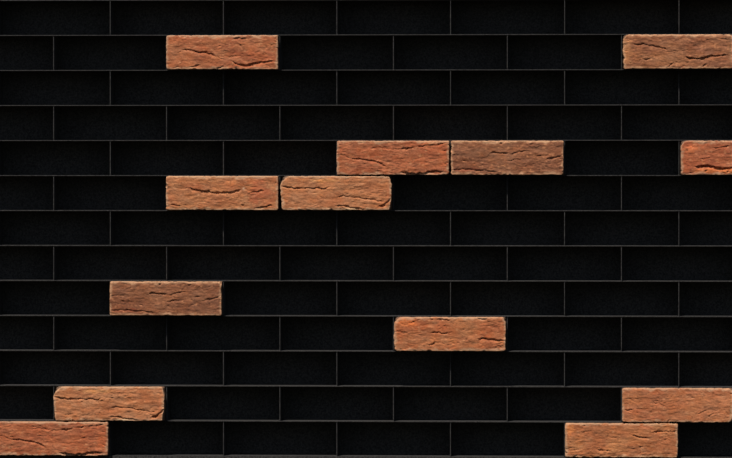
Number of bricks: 13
